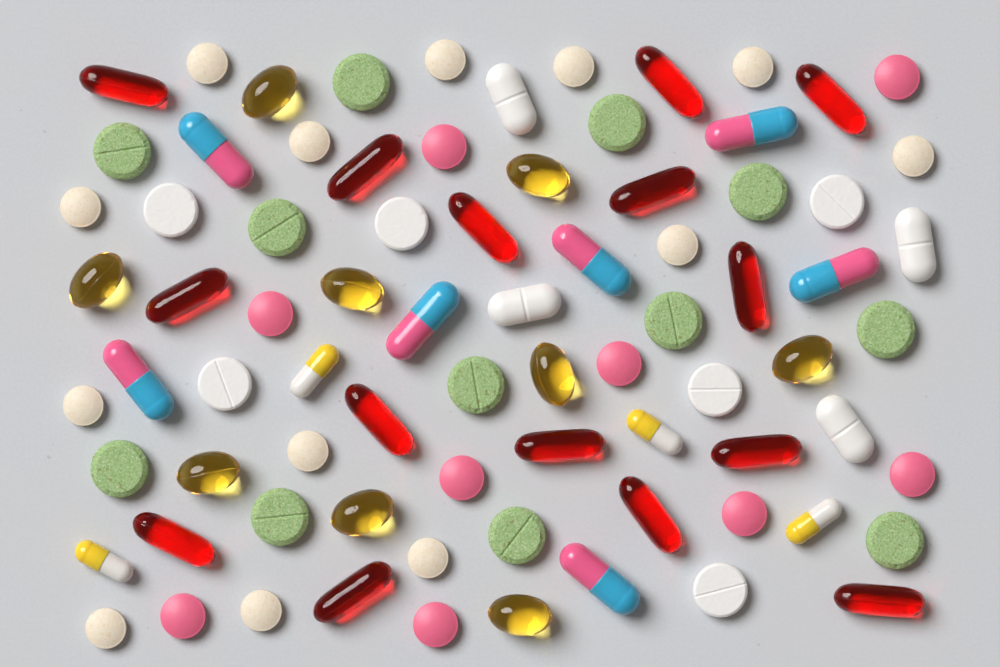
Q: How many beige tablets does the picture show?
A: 13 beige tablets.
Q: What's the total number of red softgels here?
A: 15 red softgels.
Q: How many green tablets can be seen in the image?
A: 12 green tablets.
